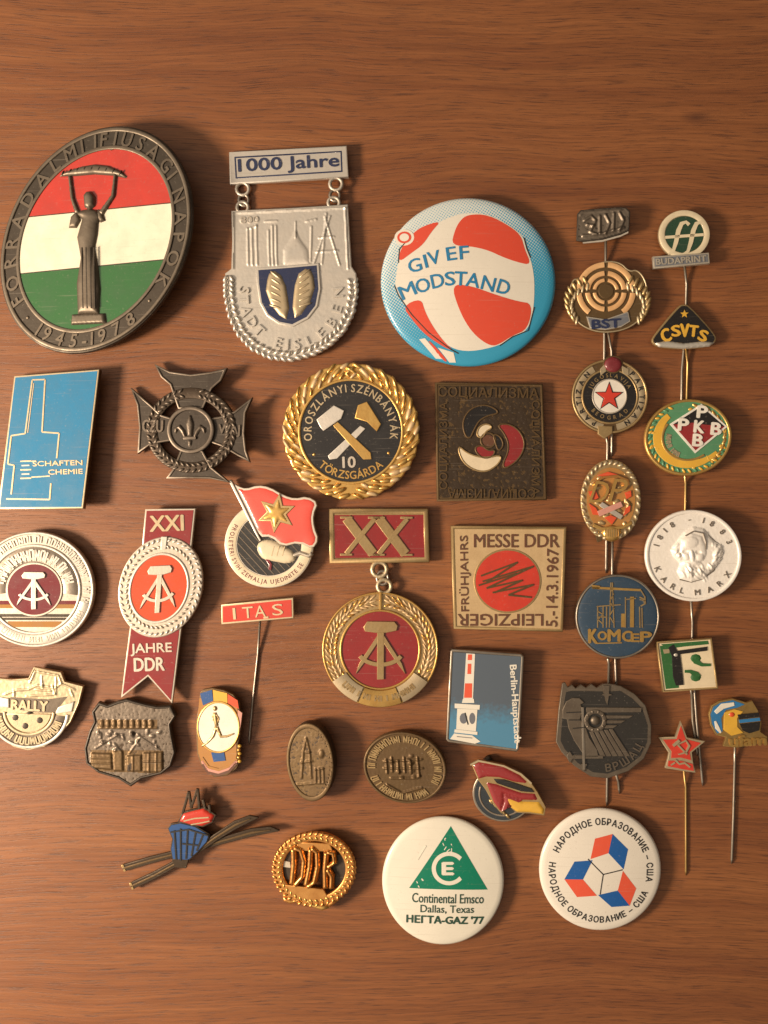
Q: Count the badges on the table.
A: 37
